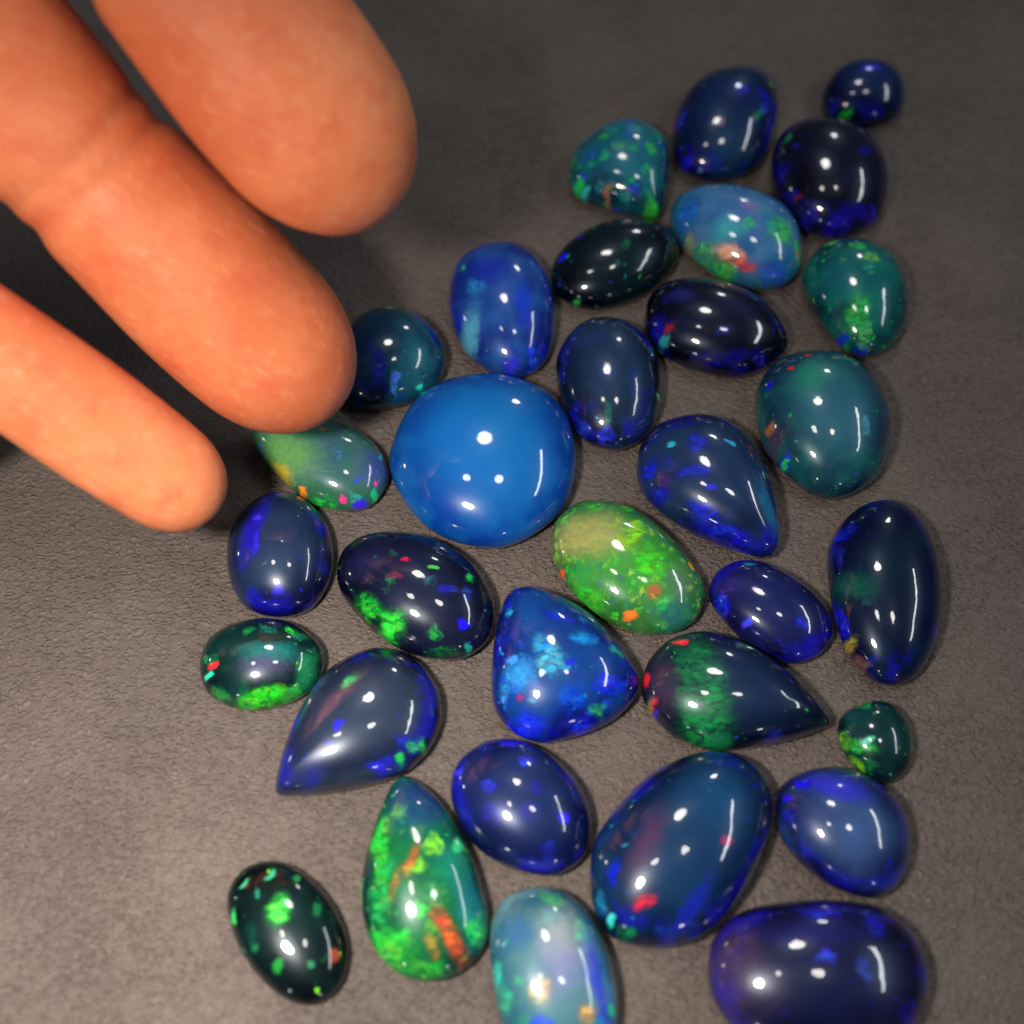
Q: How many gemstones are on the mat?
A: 32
